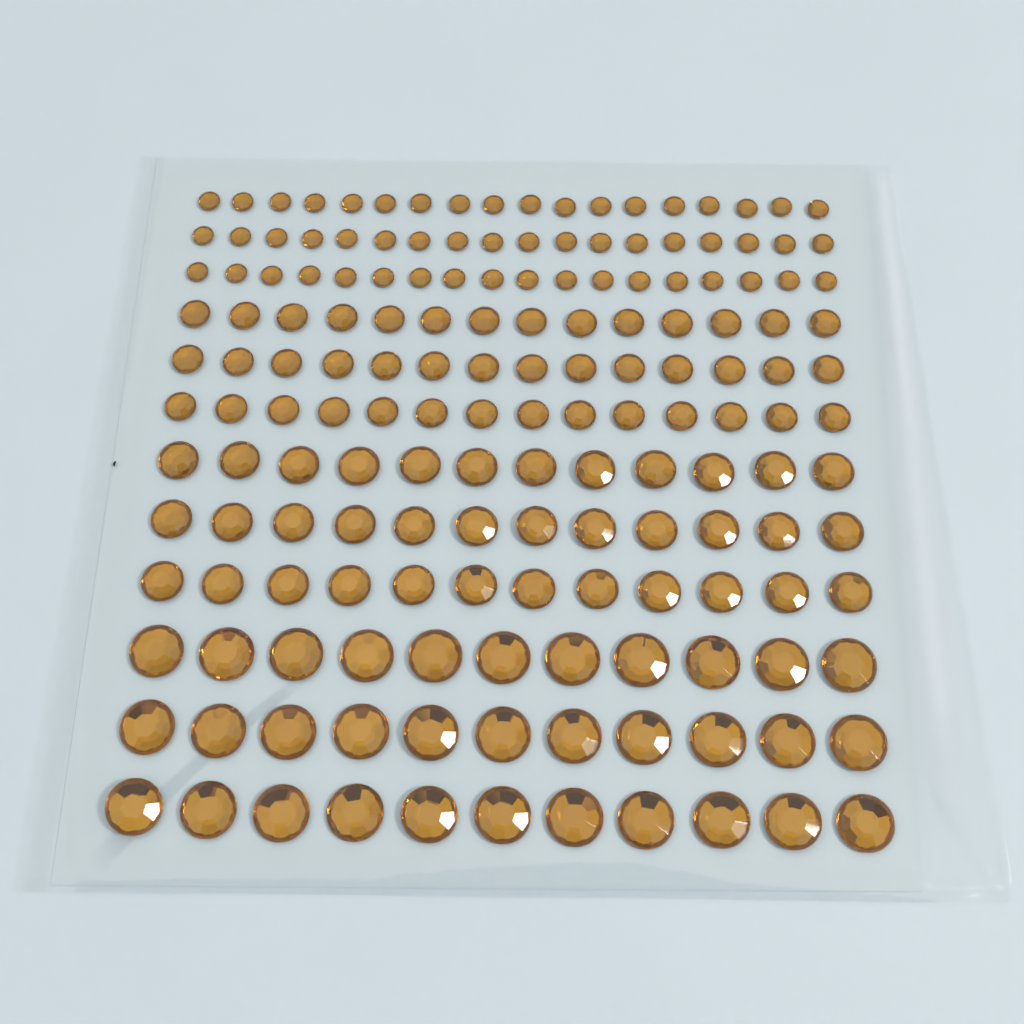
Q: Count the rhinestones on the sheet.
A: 165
